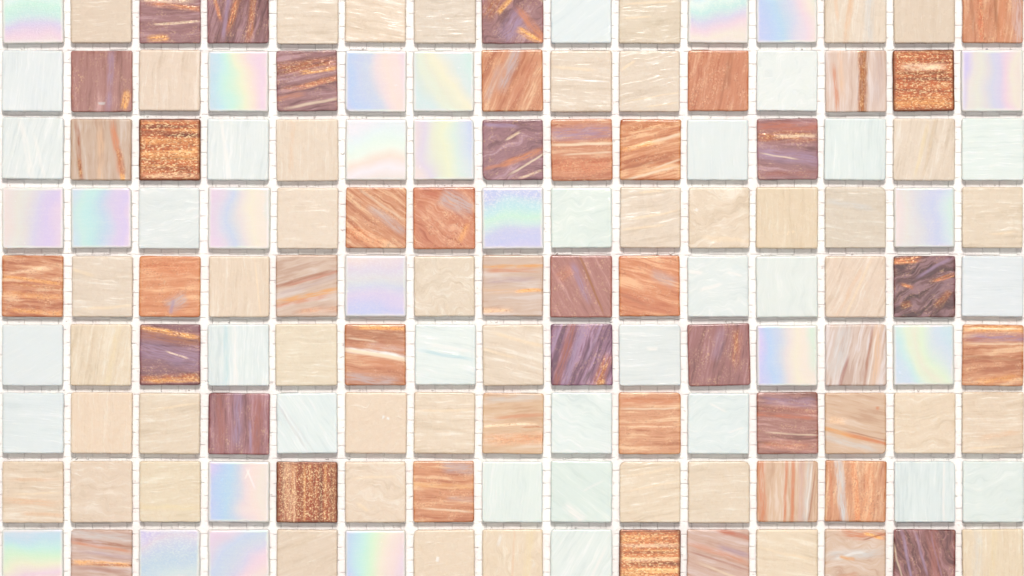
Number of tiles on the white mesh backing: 135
